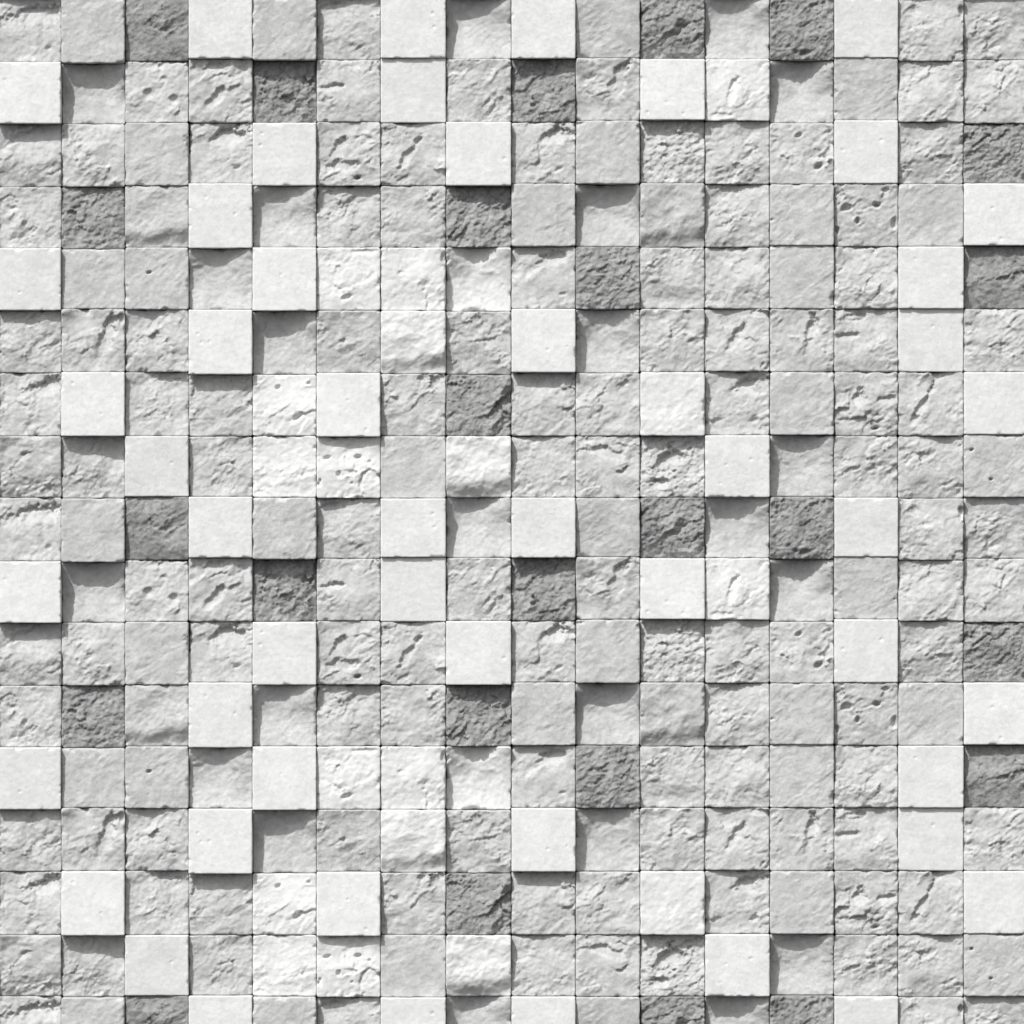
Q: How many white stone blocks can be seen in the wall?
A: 70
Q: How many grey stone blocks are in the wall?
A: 177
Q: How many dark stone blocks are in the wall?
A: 25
